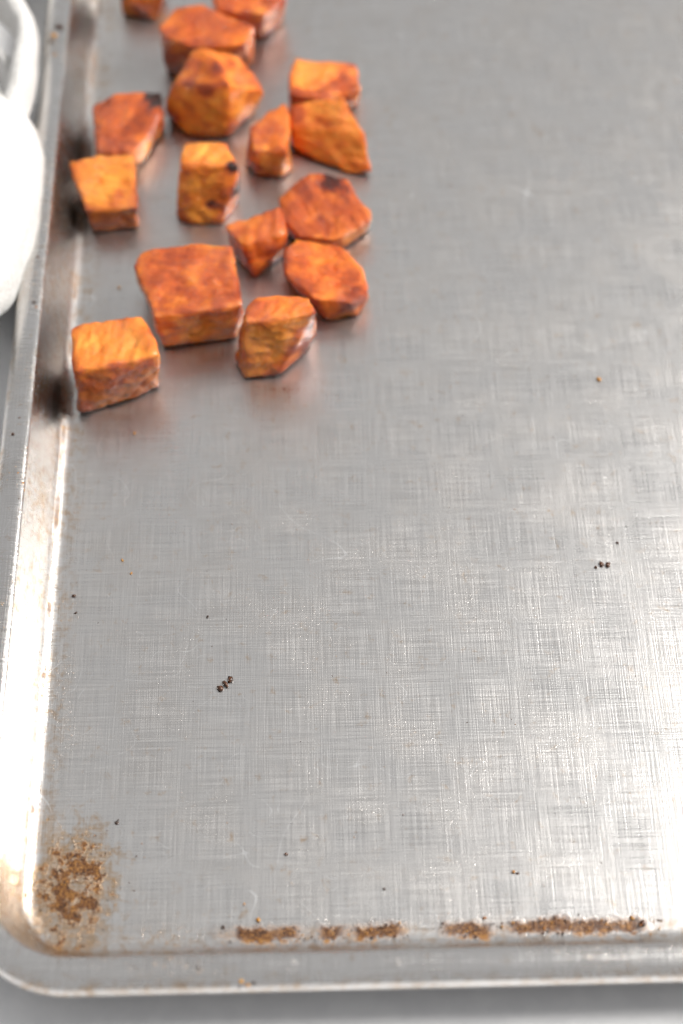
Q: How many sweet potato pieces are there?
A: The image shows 16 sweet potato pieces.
